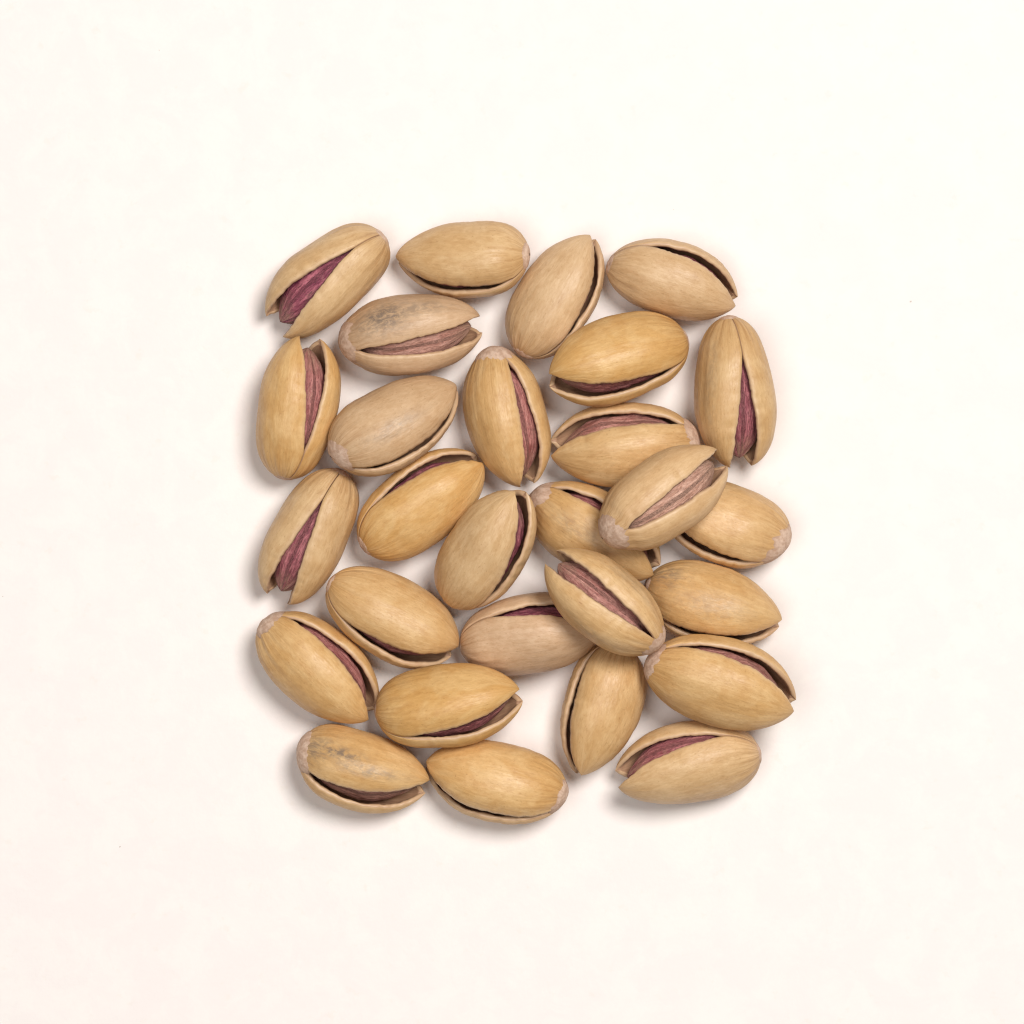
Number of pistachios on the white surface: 28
